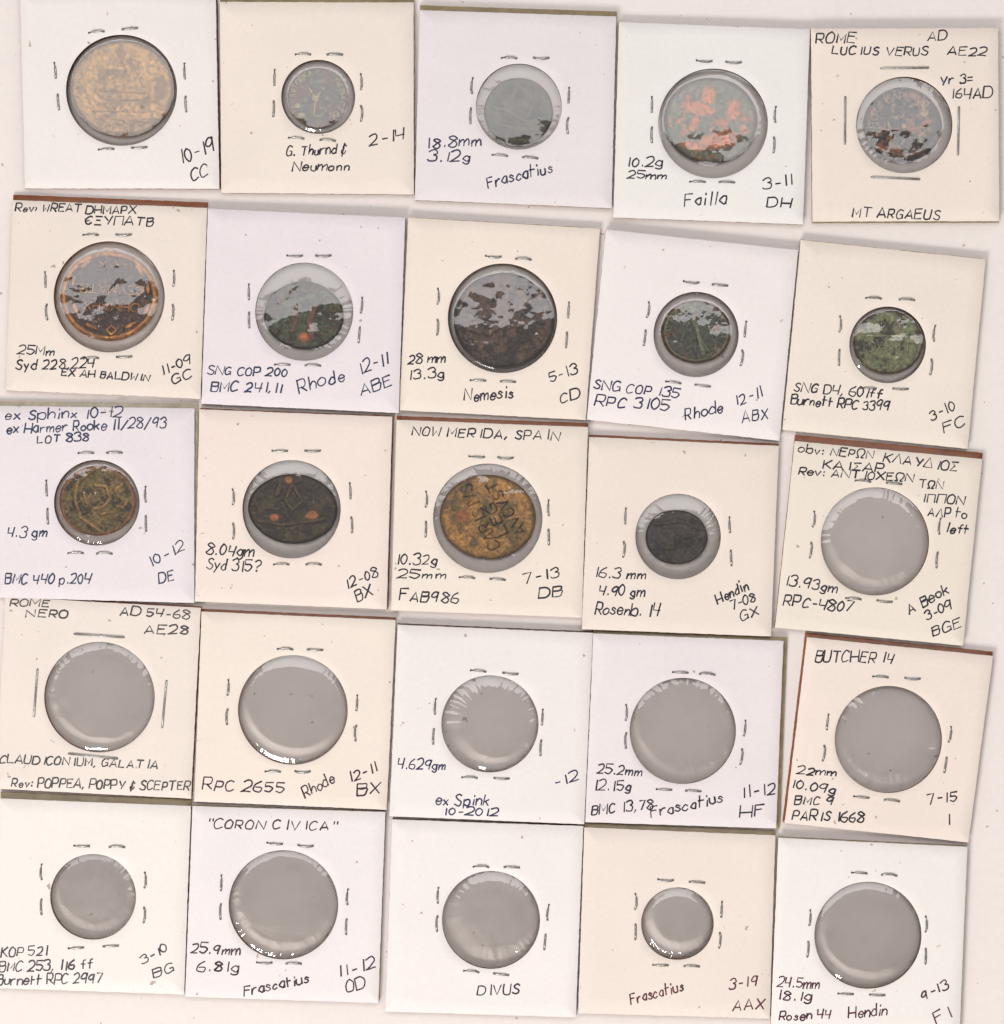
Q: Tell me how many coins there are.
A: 14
